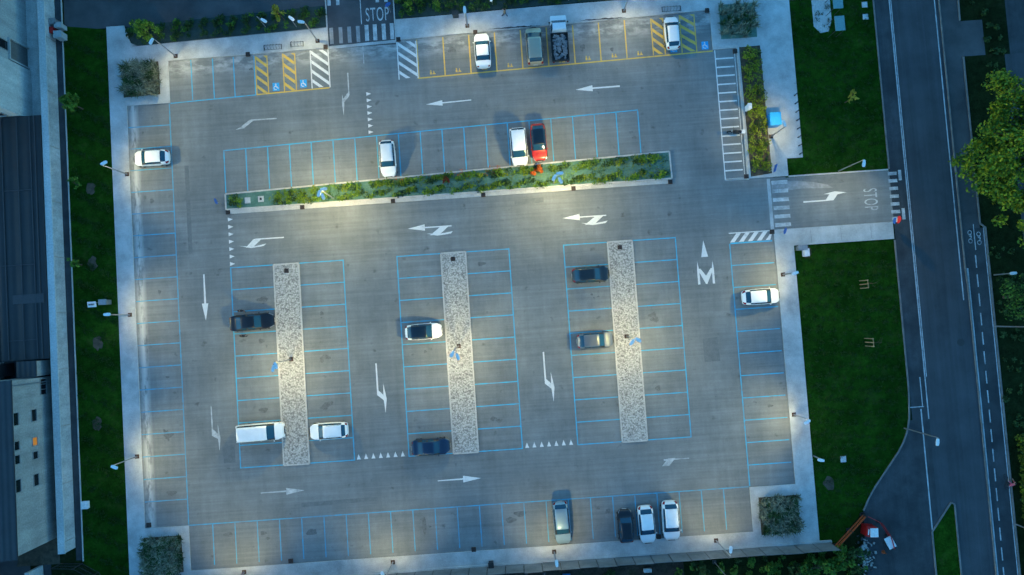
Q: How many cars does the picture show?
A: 19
